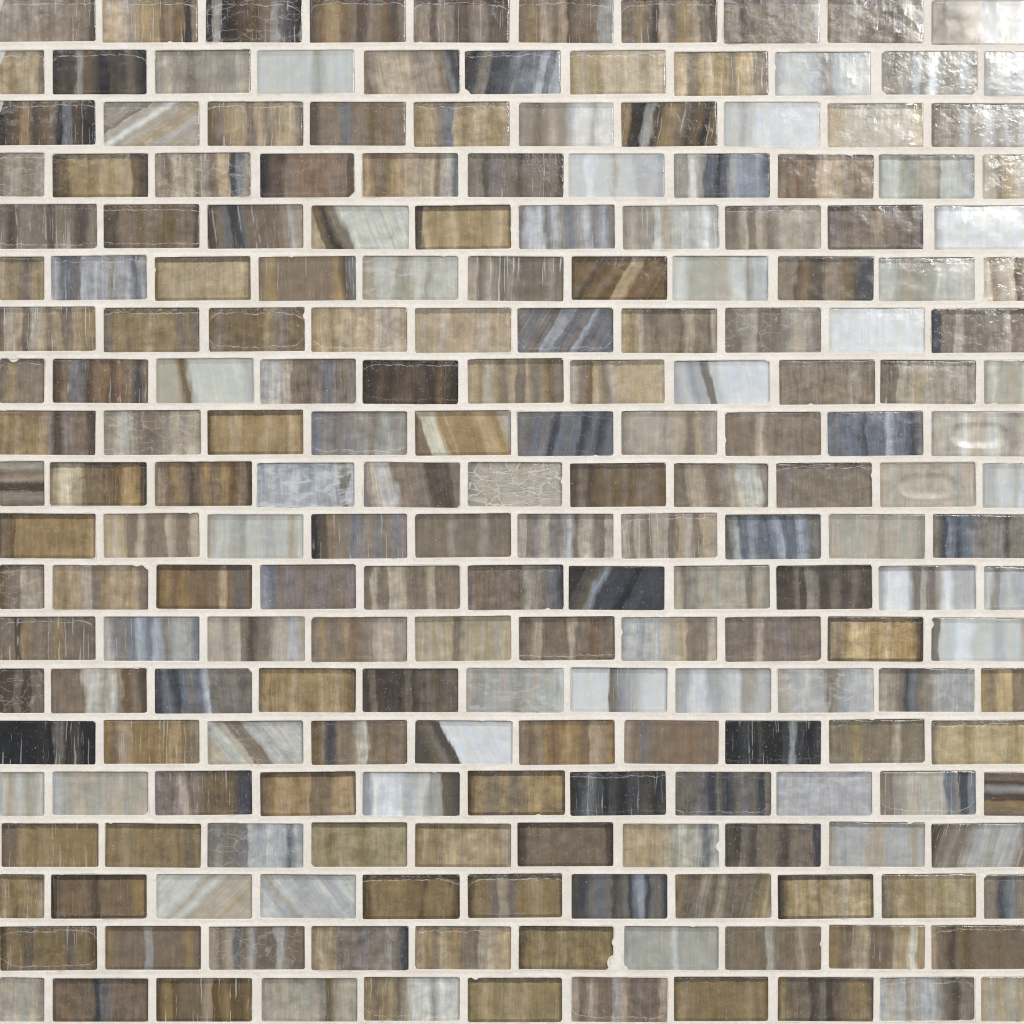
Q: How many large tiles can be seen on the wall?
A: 190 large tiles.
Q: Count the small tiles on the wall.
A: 20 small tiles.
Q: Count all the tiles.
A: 210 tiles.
